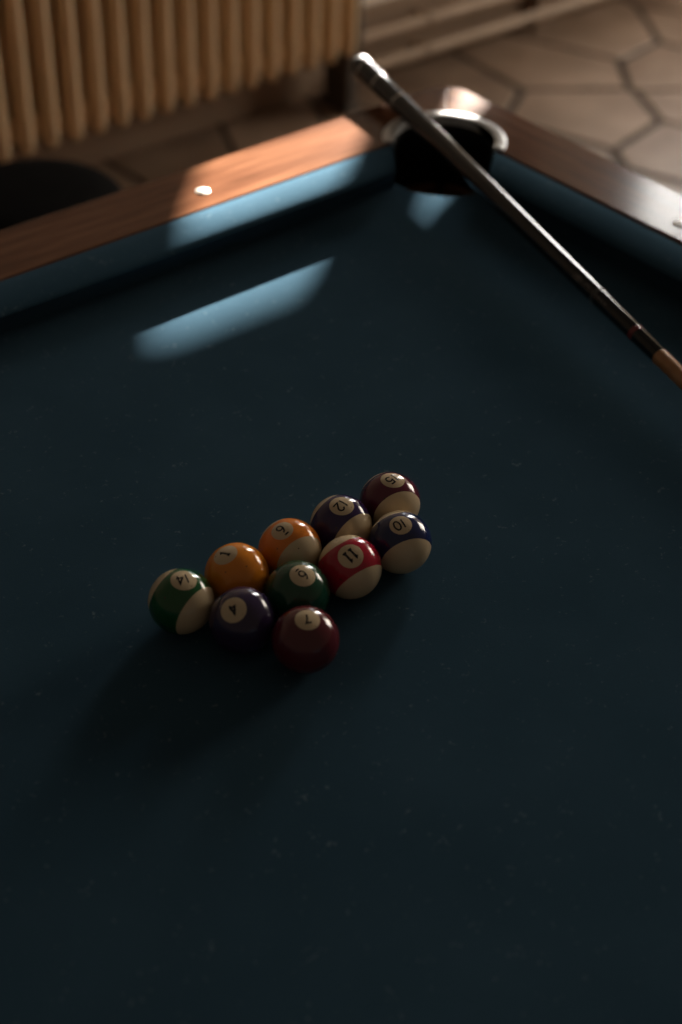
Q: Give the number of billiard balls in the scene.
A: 10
